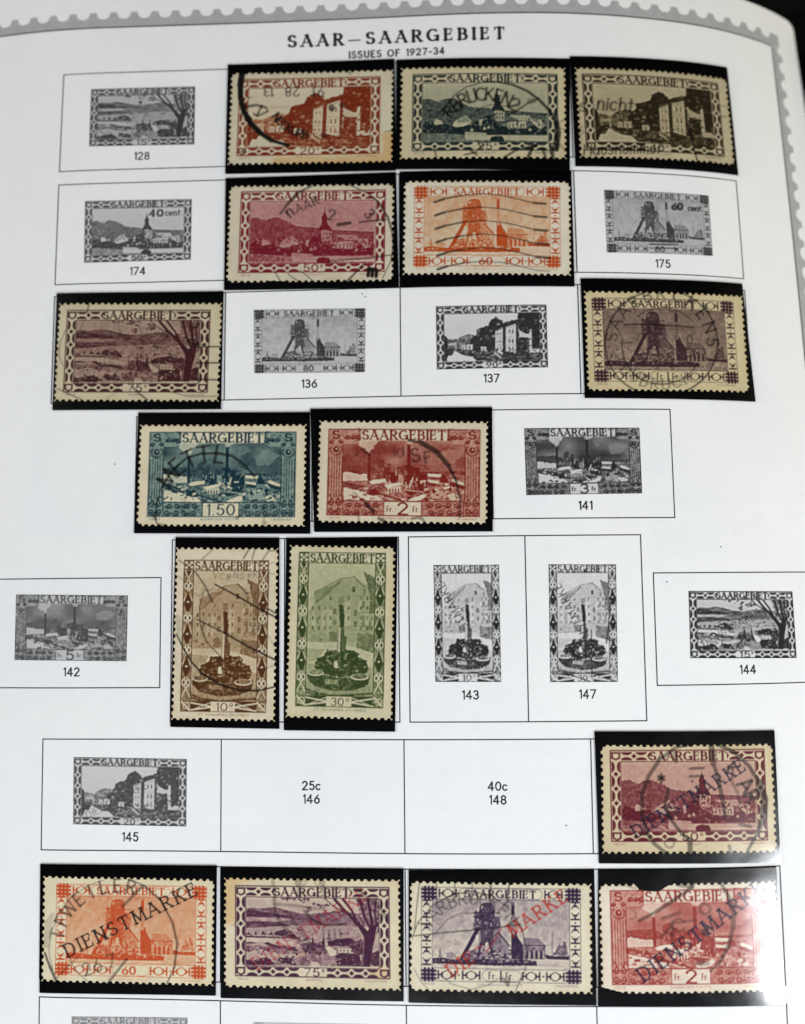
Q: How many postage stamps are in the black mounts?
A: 16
